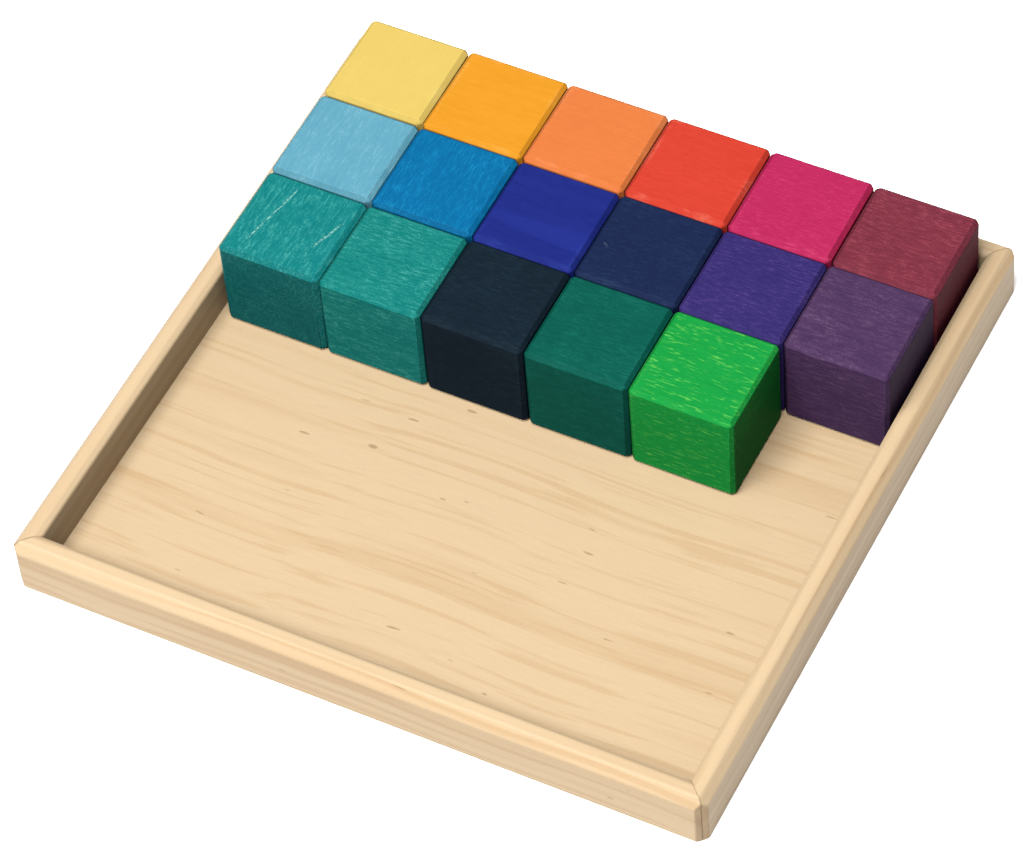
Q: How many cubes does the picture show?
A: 17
